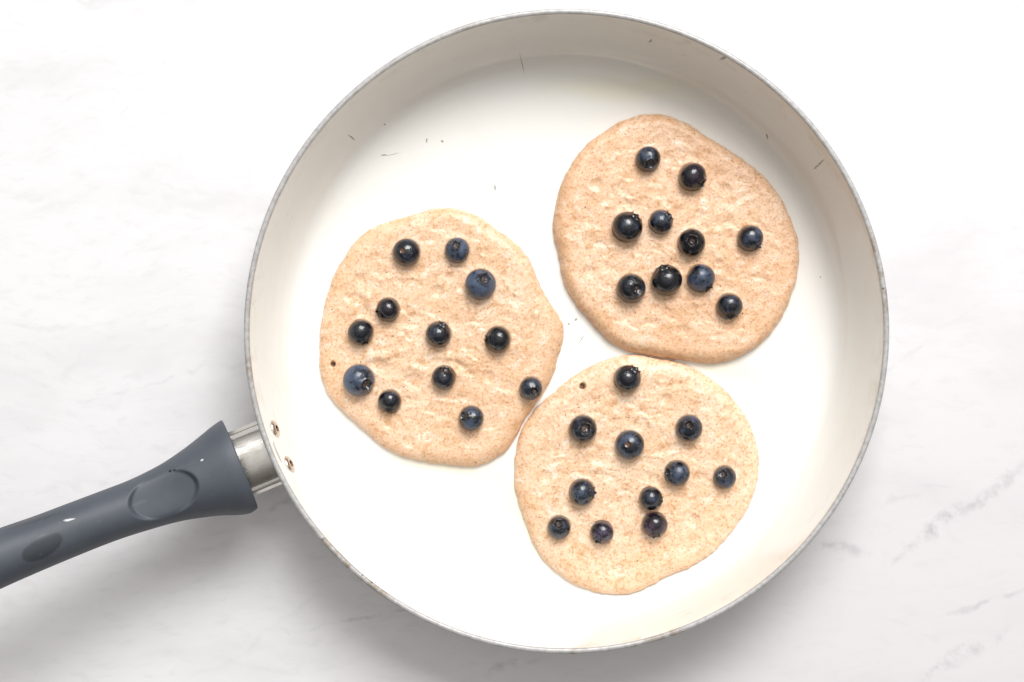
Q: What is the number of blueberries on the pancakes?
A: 33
